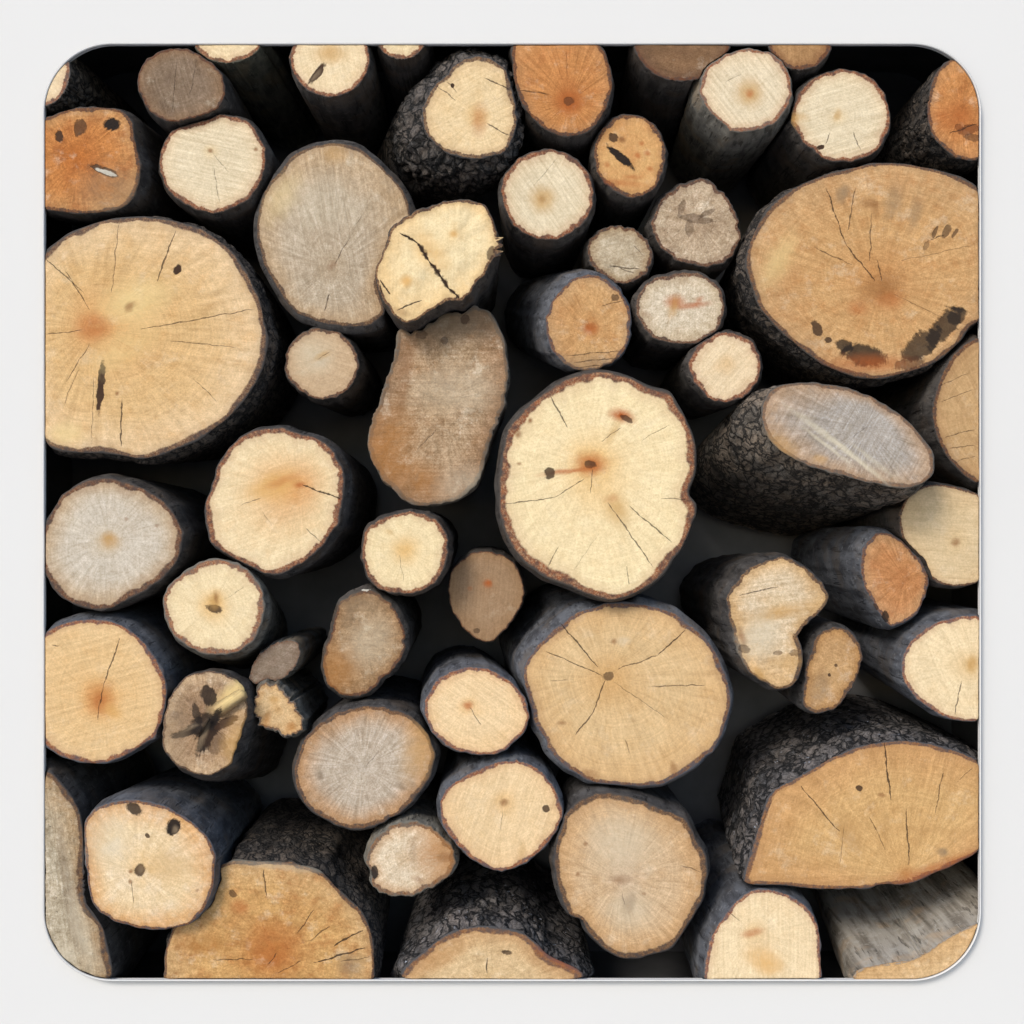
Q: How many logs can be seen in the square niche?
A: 58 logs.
